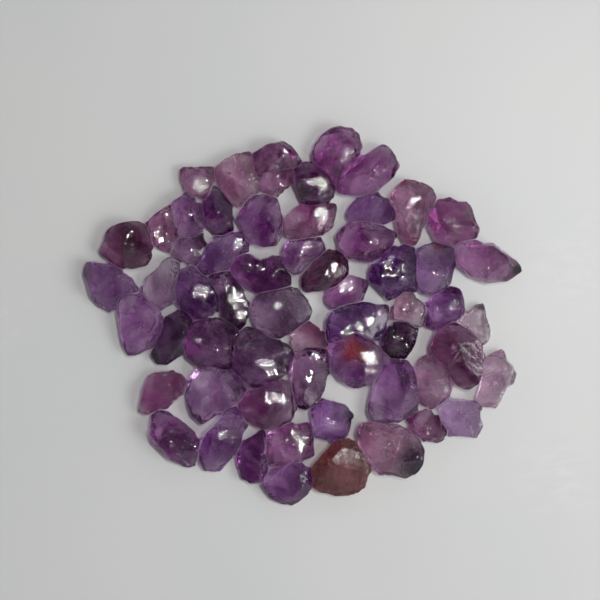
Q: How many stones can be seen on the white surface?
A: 60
